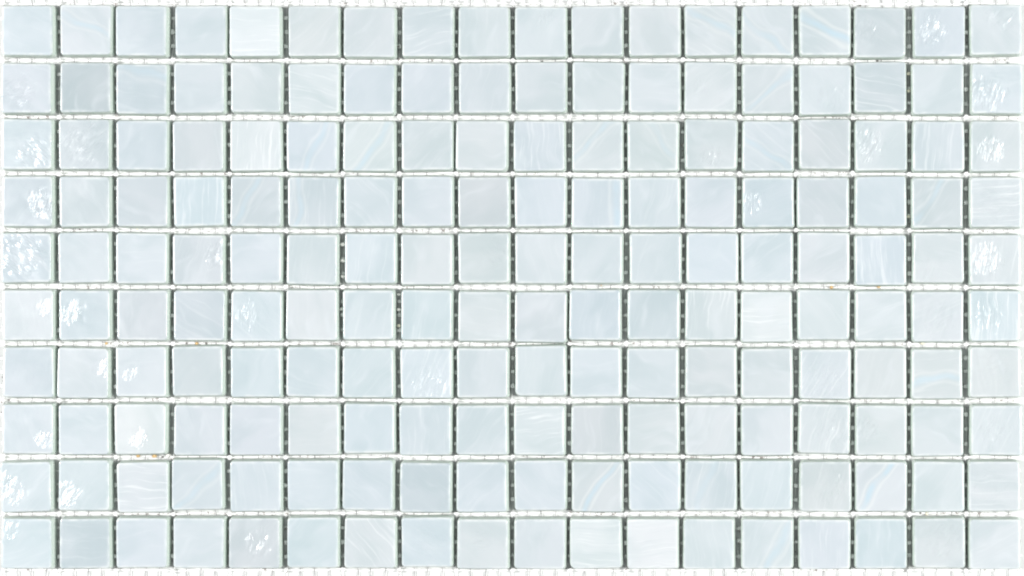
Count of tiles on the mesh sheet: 180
